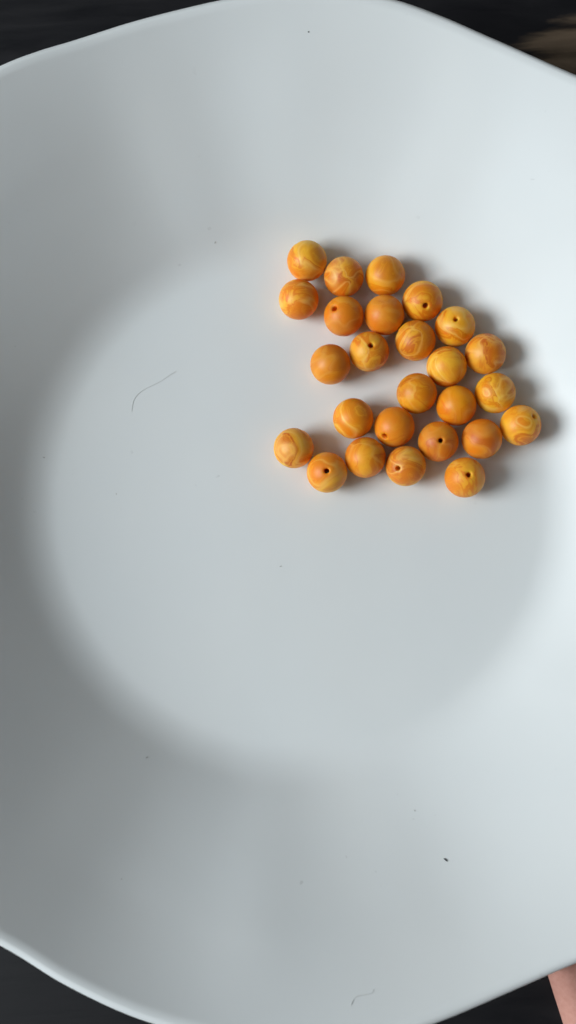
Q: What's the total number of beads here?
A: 26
